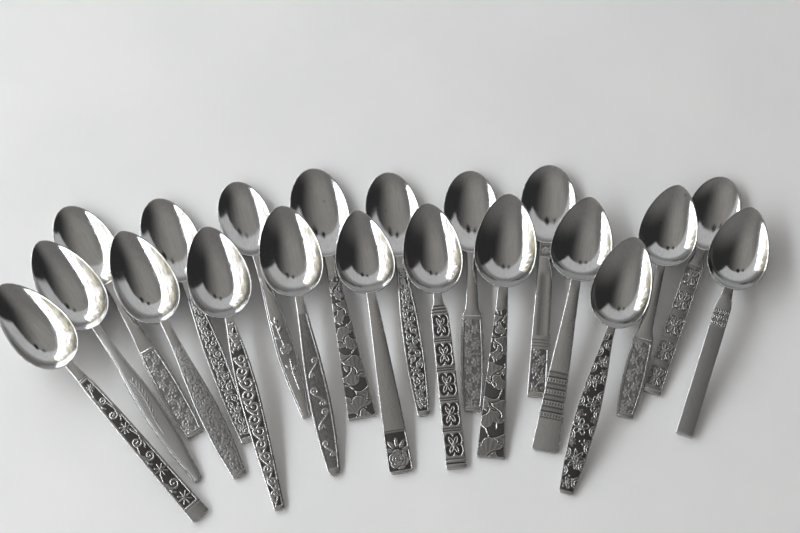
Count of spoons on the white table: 20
